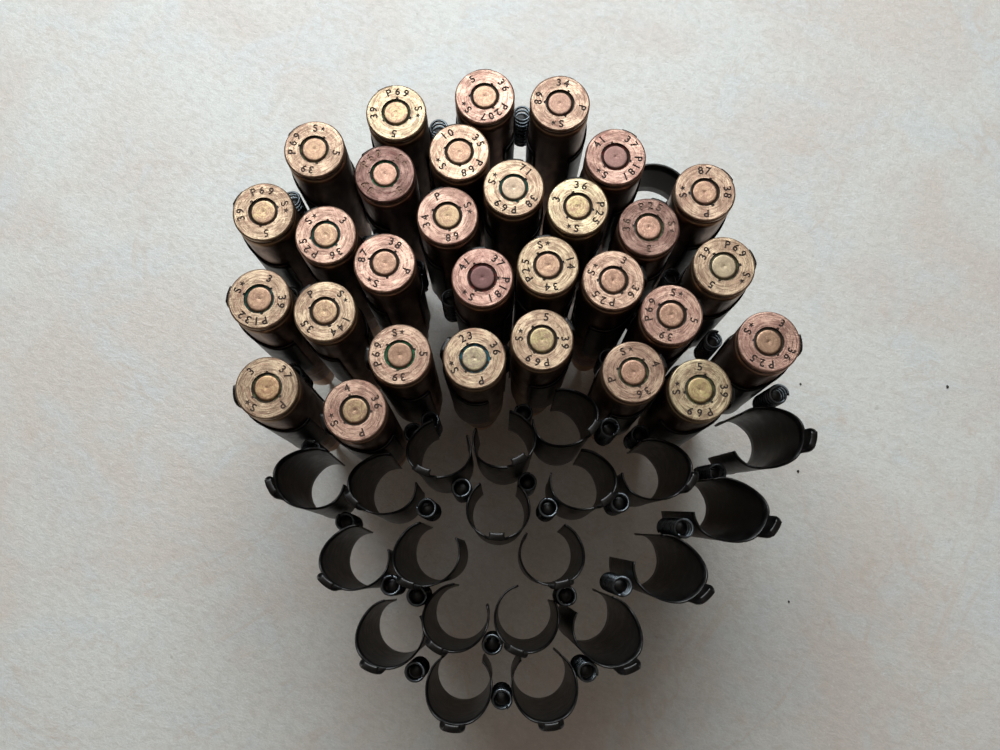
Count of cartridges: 30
